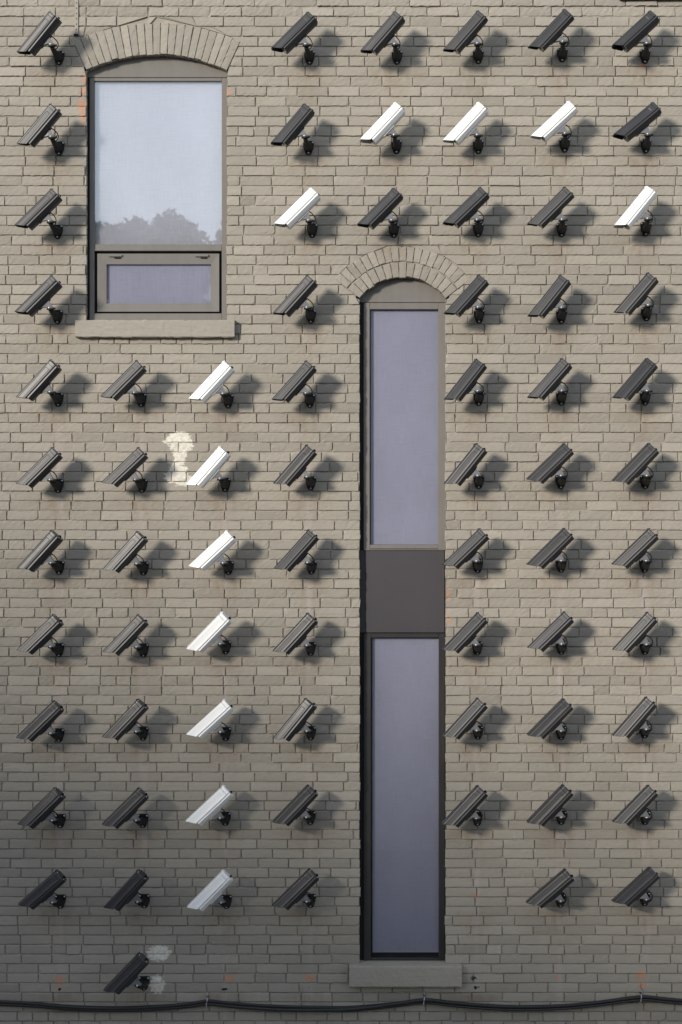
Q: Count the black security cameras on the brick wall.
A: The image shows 60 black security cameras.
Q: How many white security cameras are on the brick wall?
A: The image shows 12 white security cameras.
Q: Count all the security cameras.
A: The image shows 72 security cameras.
